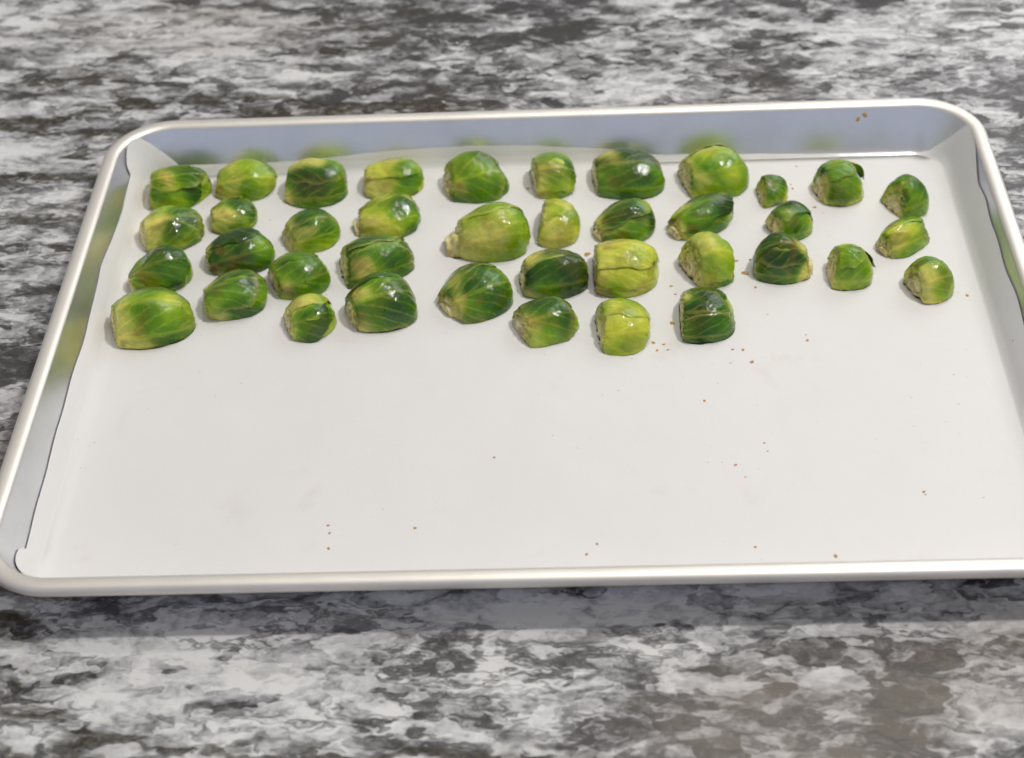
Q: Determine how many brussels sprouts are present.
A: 39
